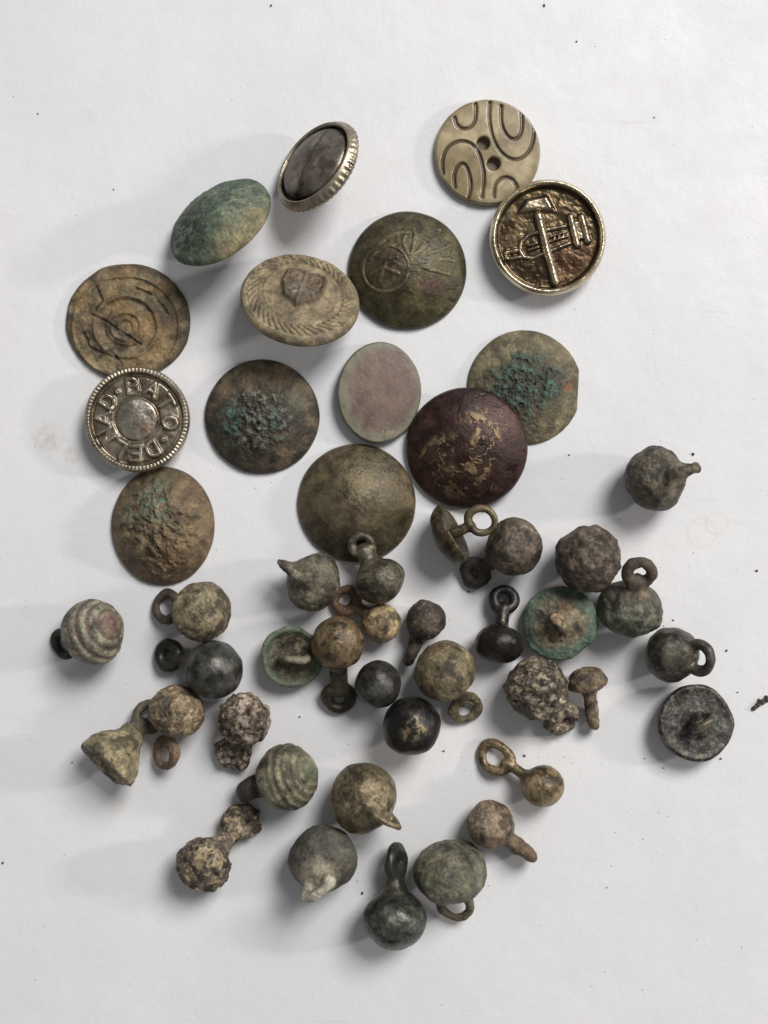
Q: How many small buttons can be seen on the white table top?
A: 34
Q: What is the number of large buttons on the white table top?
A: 14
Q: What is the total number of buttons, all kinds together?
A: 48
